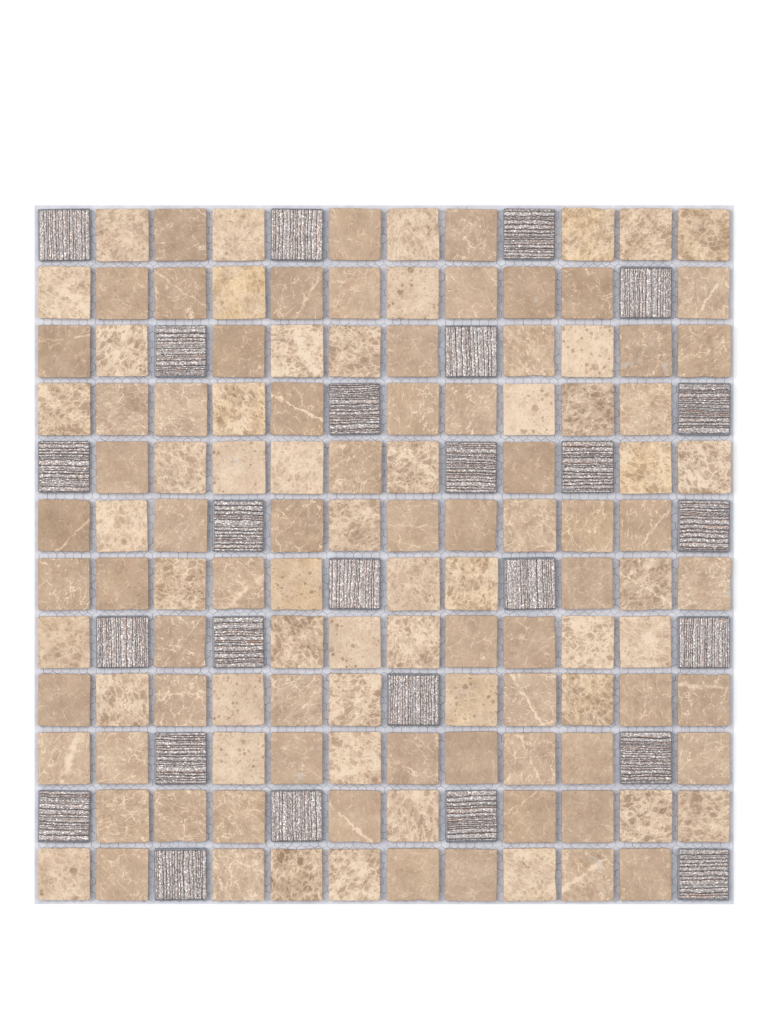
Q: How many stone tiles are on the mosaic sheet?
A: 118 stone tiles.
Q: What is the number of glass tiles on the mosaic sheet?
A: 26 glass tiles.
